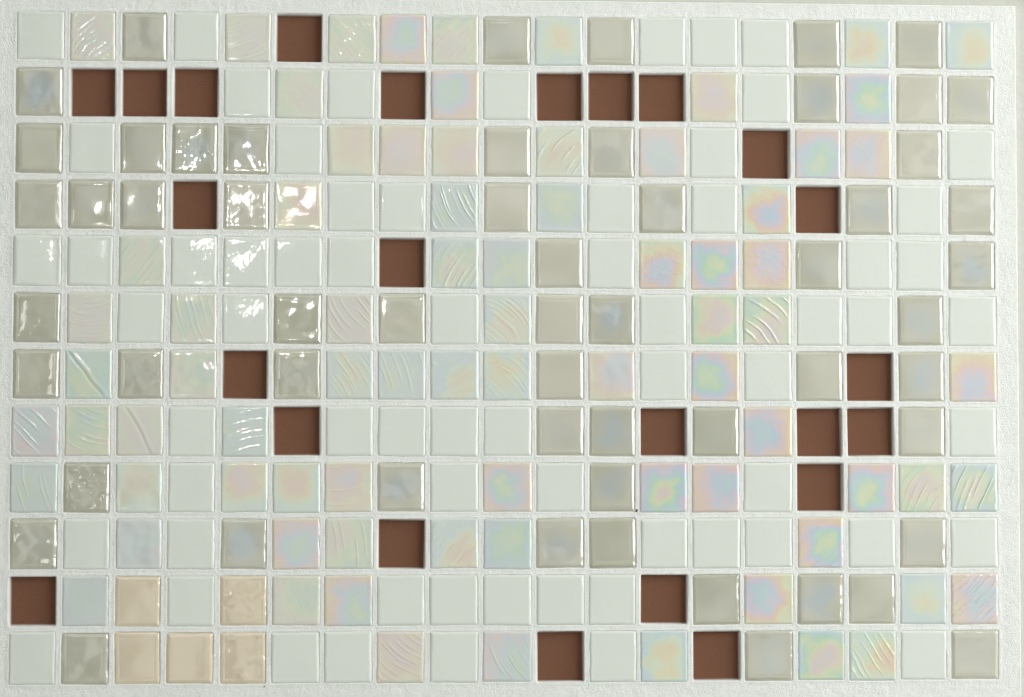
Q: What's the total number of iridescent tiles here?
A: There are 77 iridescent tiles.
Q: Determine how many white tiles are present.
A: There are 65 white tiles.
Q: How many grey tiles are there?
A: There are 57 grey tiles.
